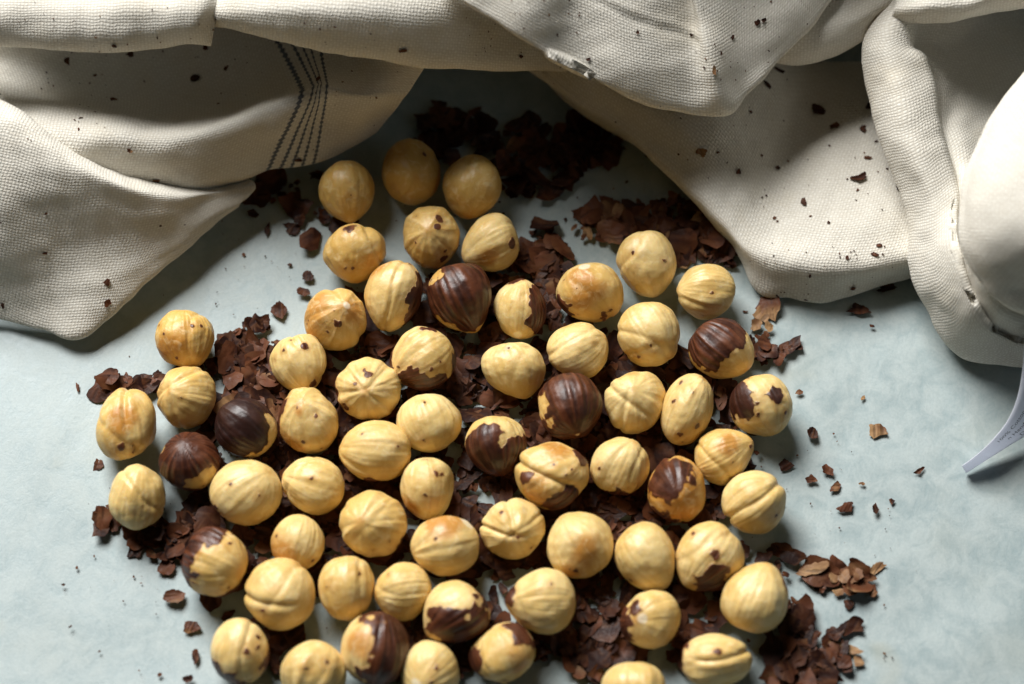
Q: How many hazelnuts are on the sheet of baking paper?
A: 64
